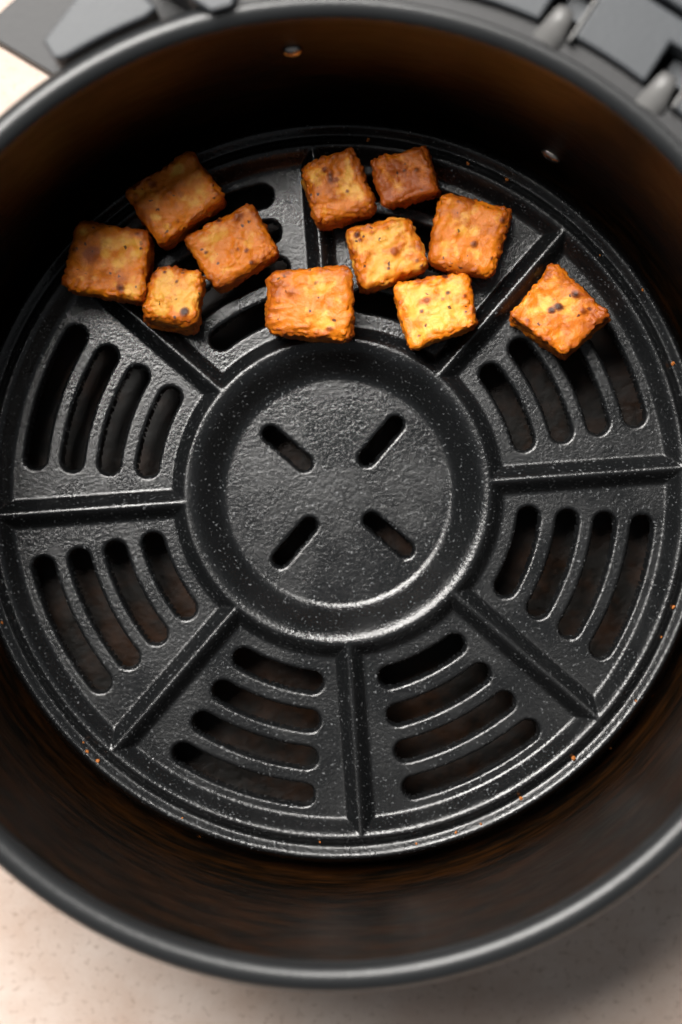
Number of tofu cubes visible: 11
